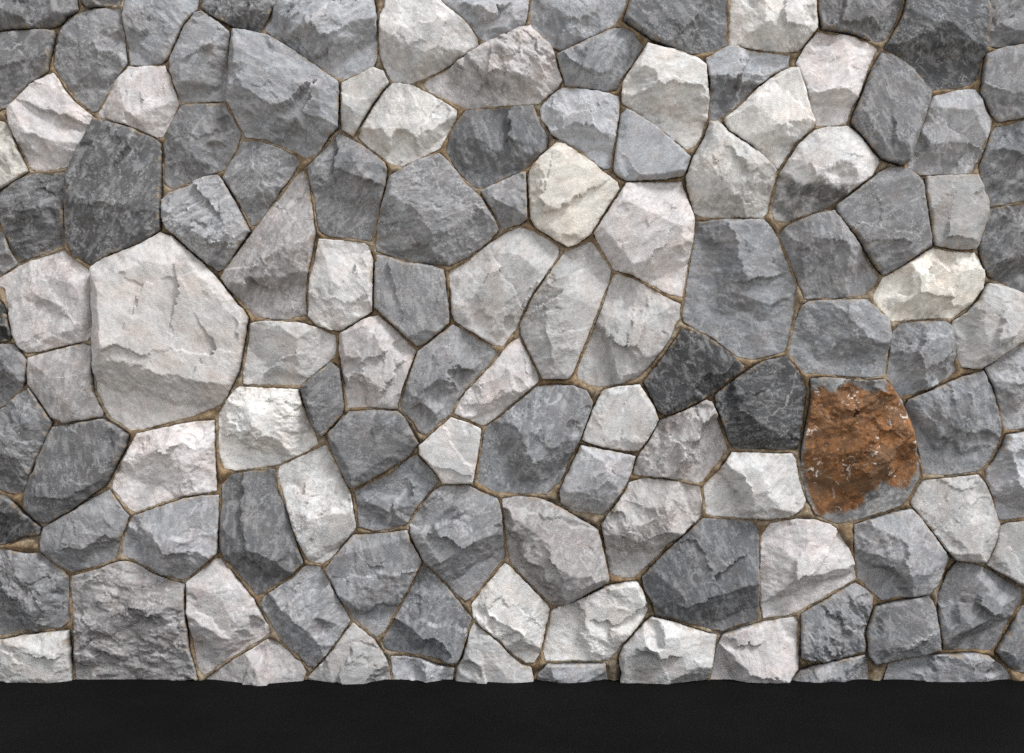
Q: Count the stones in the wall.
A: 126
